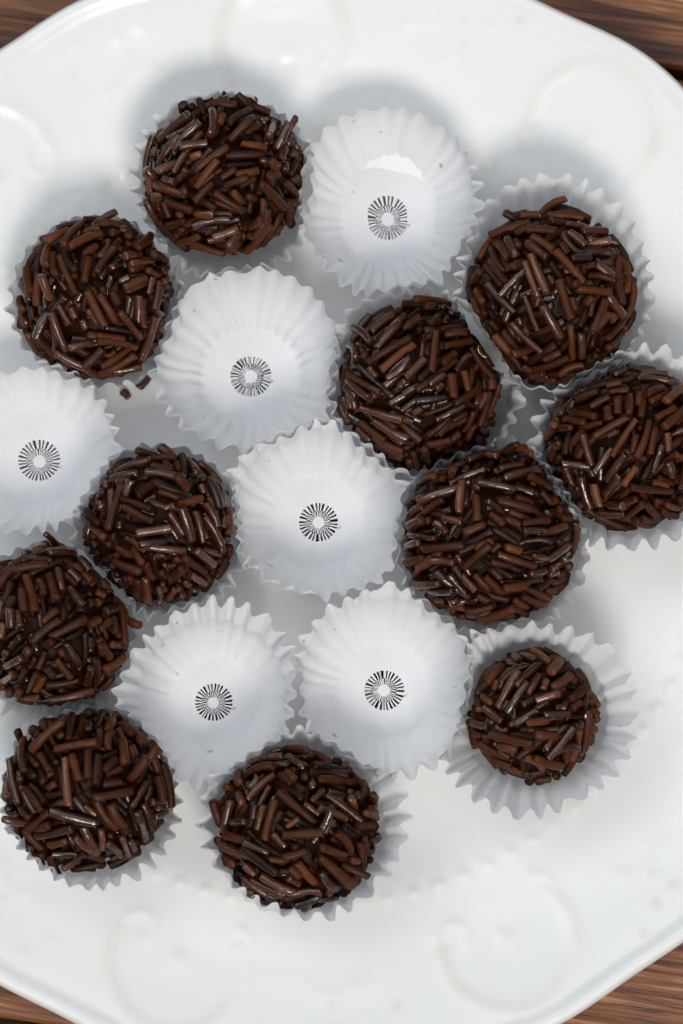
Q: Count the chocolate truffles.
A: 11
